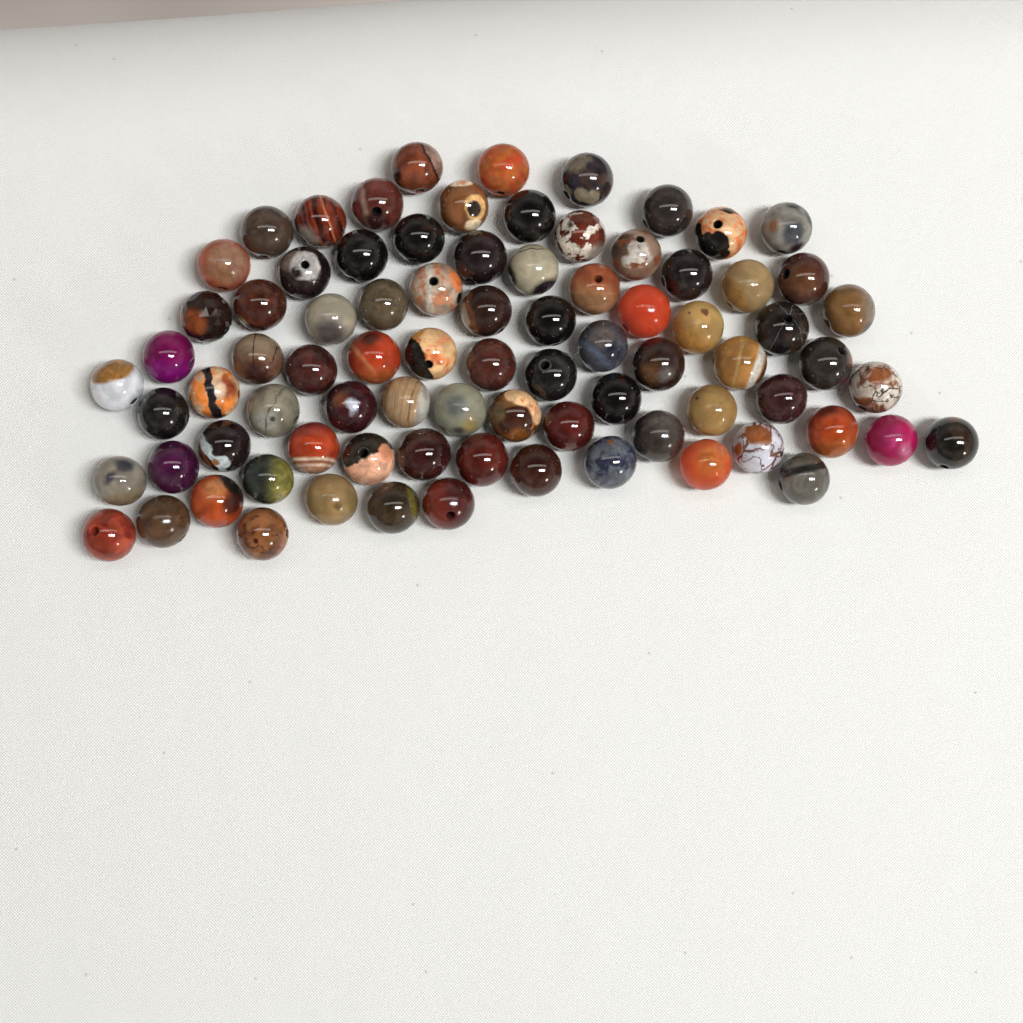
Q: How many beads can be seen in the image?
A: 82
